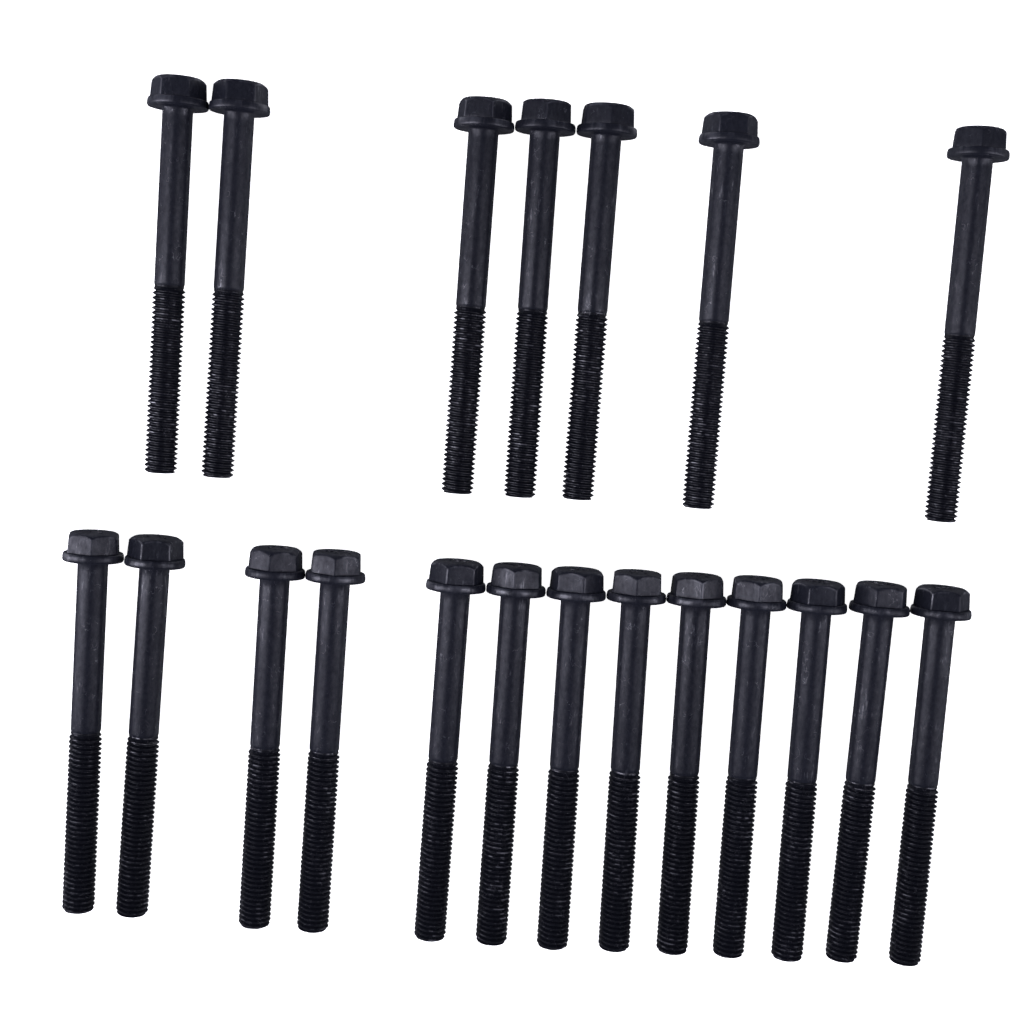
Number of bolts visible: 20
